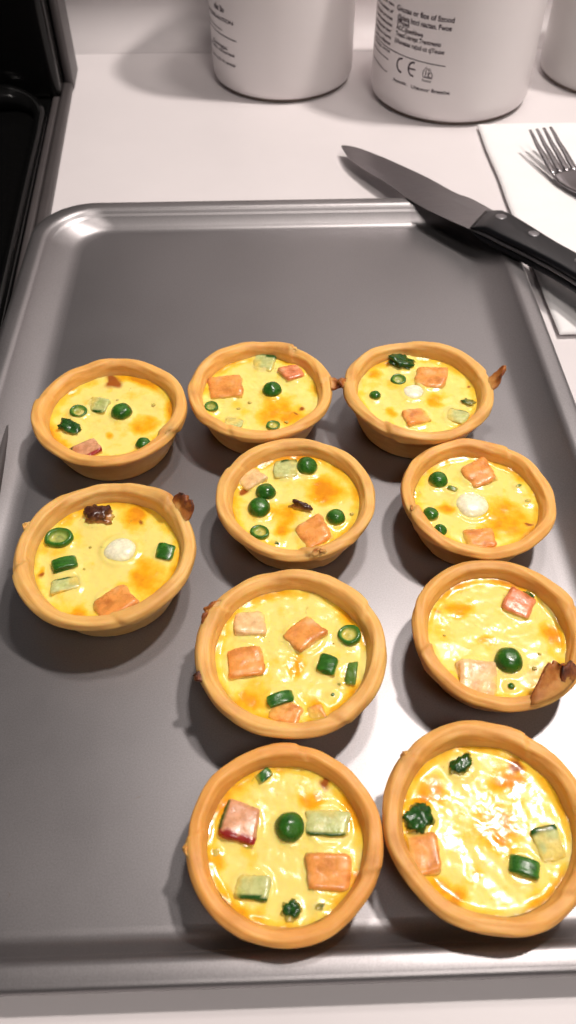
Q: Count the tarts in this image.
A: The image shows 10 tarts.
